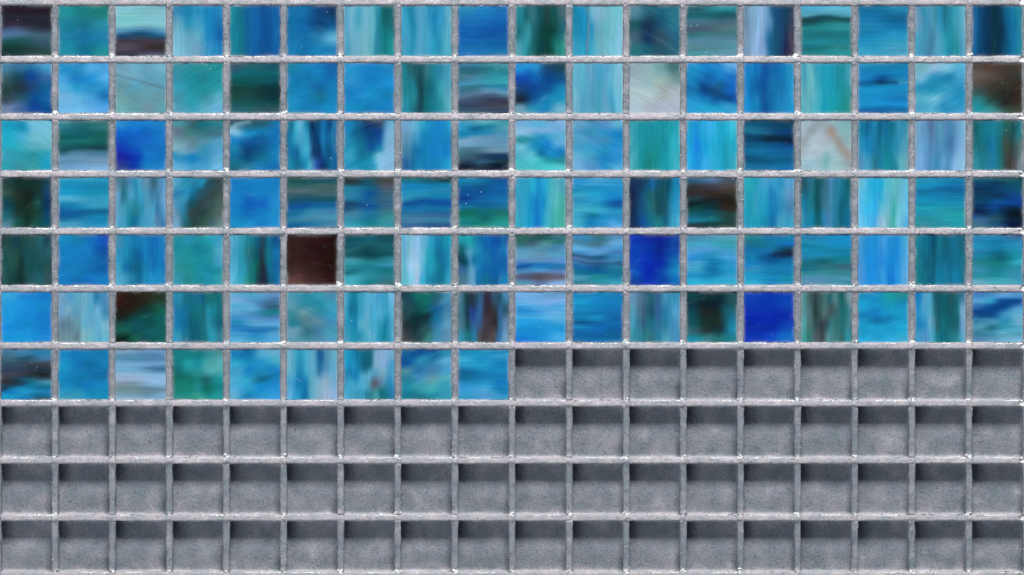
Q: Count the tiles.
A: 117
